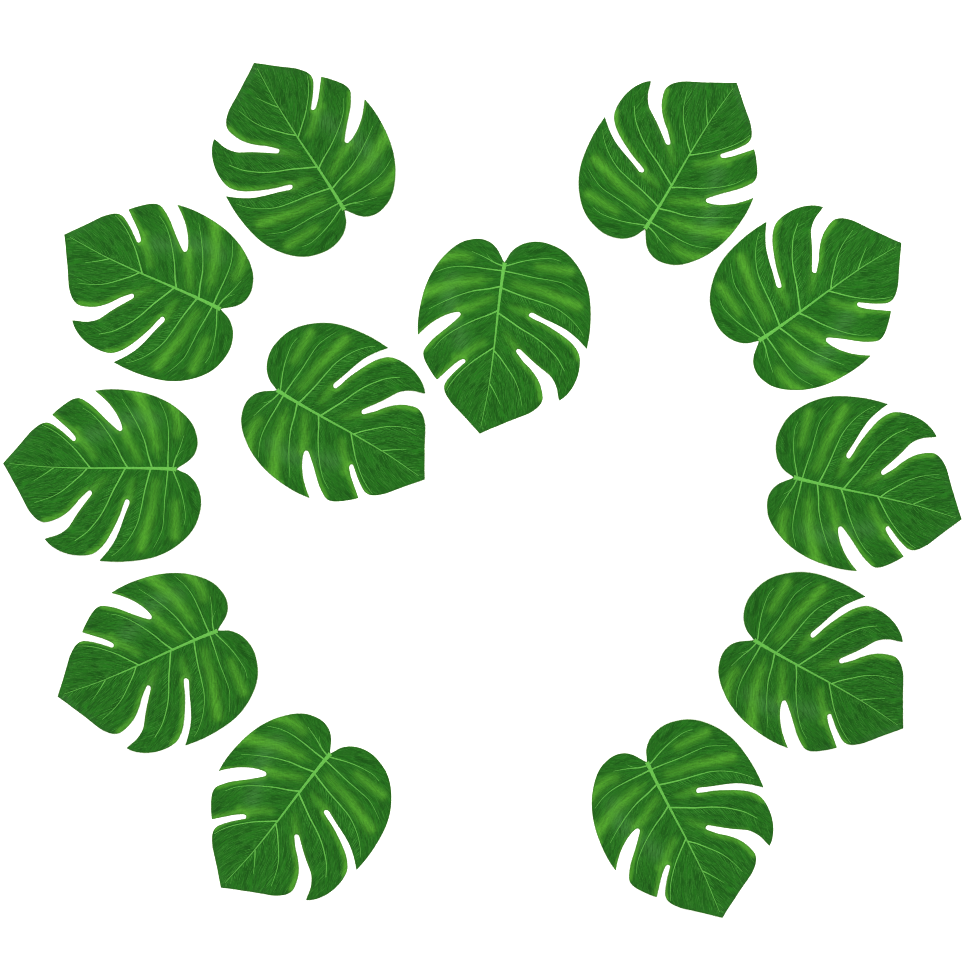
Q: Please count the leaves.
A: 12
